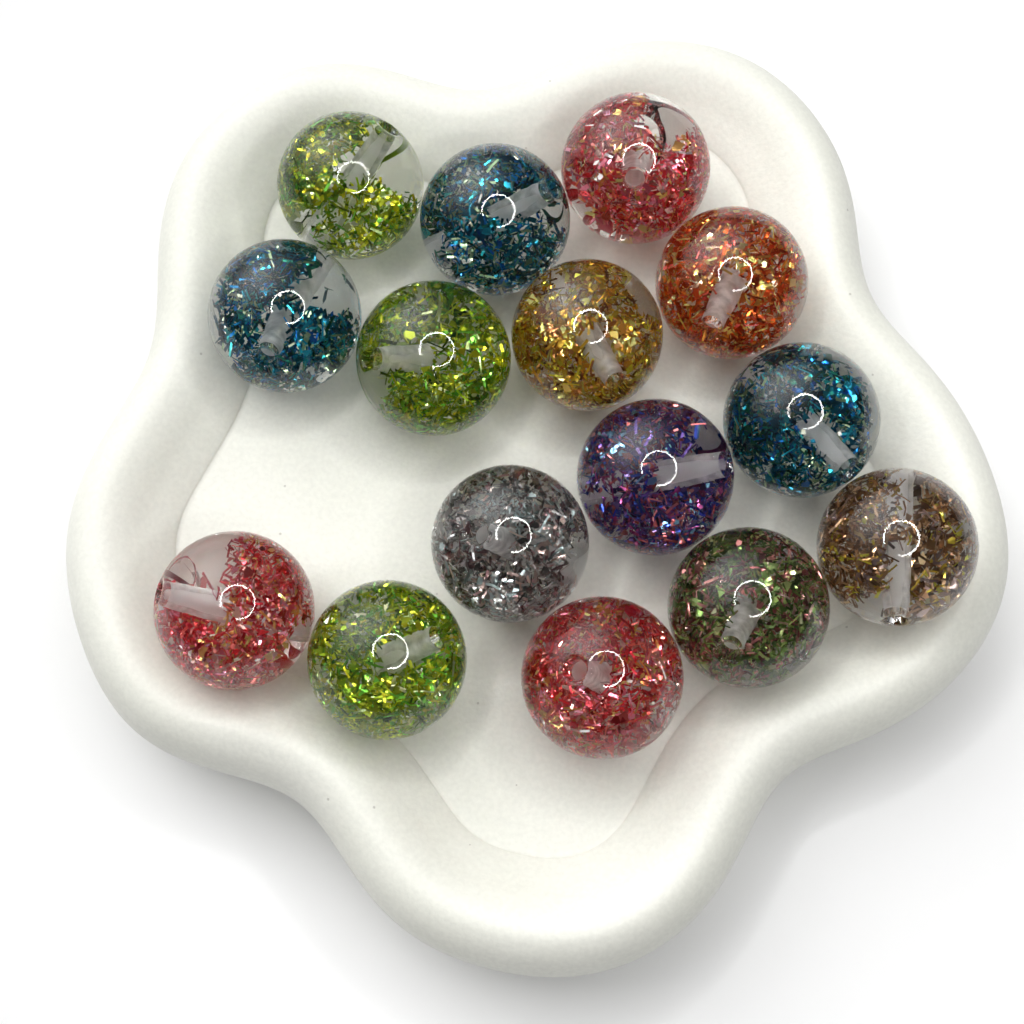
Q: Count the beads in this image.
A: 15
